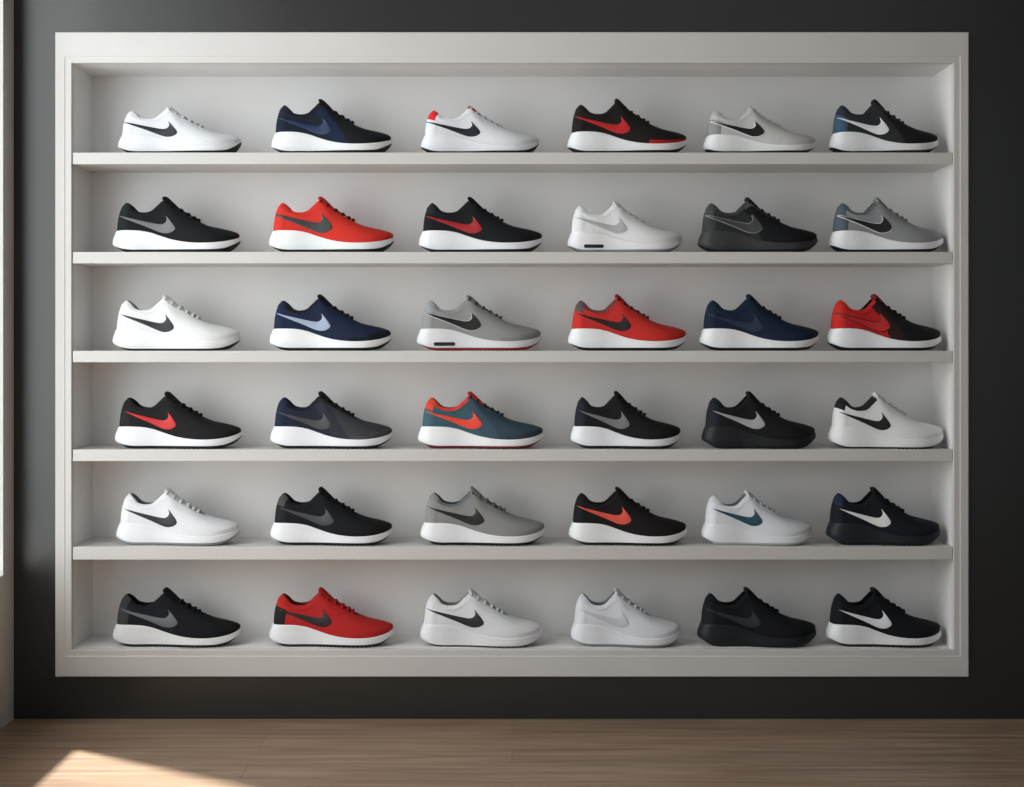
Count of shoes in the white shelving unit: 36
